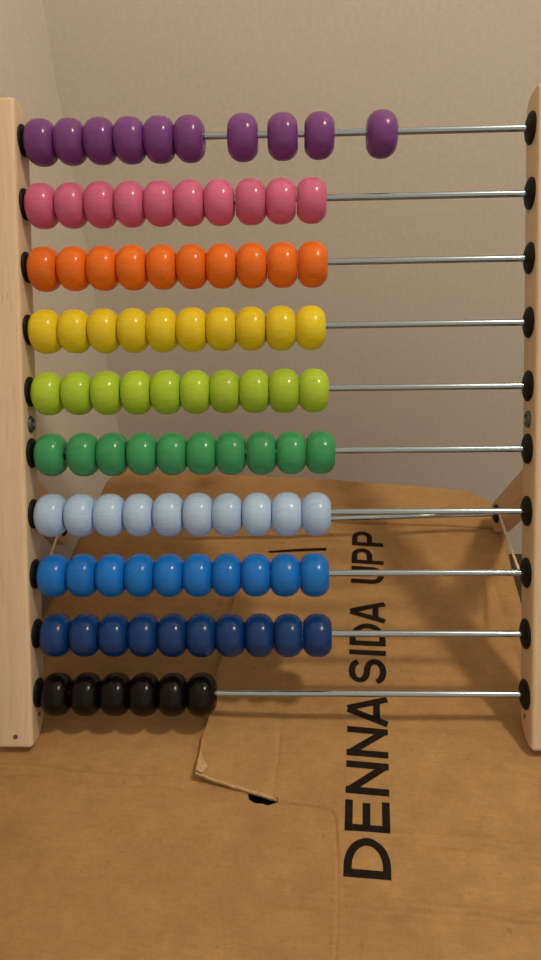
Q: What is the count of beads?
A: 96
